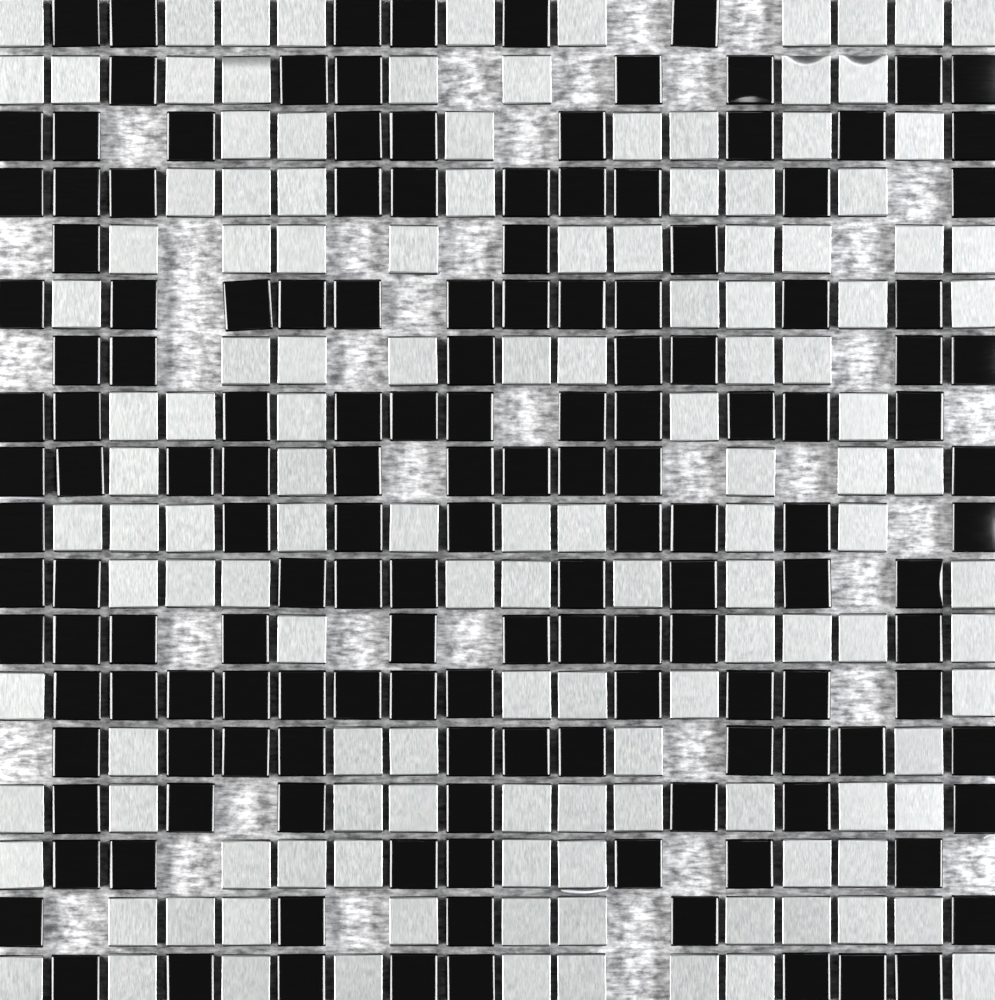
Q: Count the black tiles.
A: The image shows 151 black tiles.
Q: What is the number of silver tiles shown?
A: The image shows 133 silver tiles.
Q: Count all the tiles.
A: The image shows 284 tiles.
